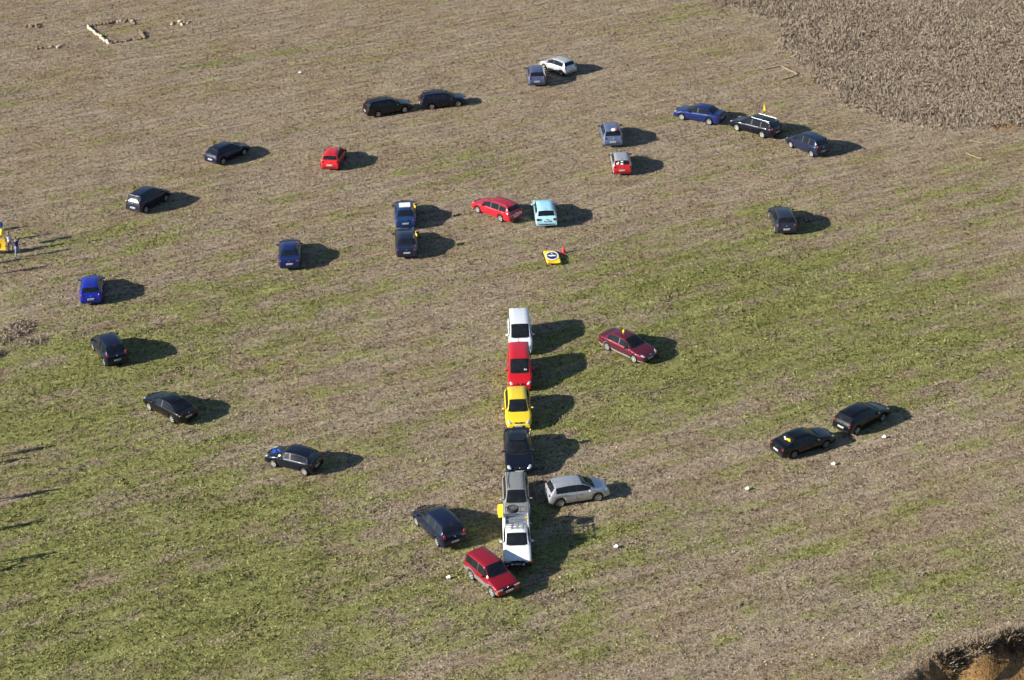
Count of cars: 34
